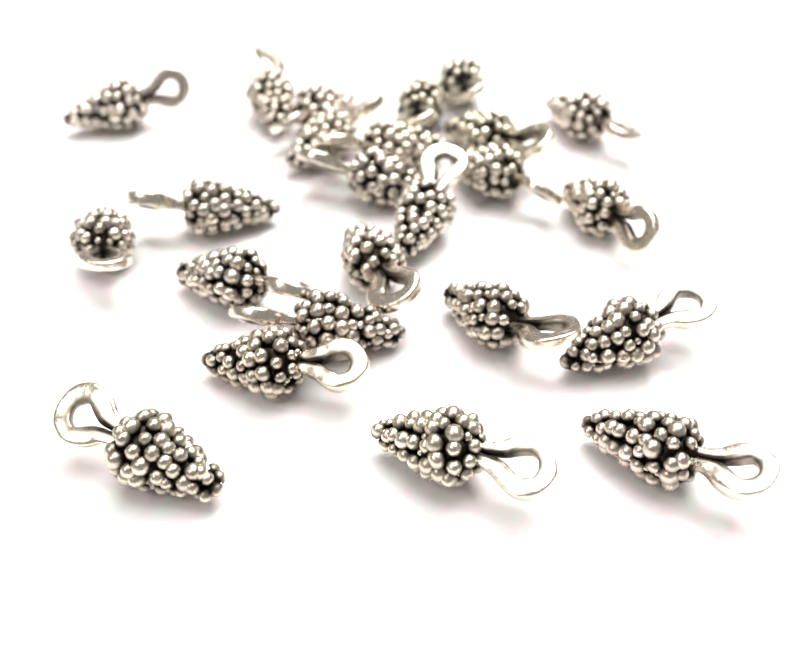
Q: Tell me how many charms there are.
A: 24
